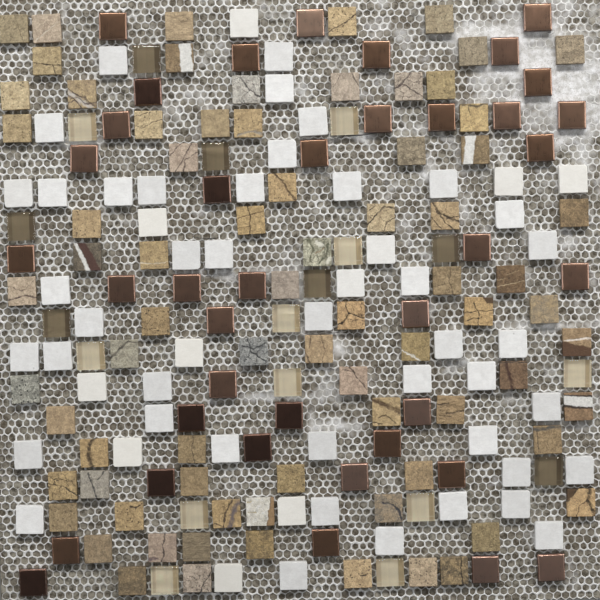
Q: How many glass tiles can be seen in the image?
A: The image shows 18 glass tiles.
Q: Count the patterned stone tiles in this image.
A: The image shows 76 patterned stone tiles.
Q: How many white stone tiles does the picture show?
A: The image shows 54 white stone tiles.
